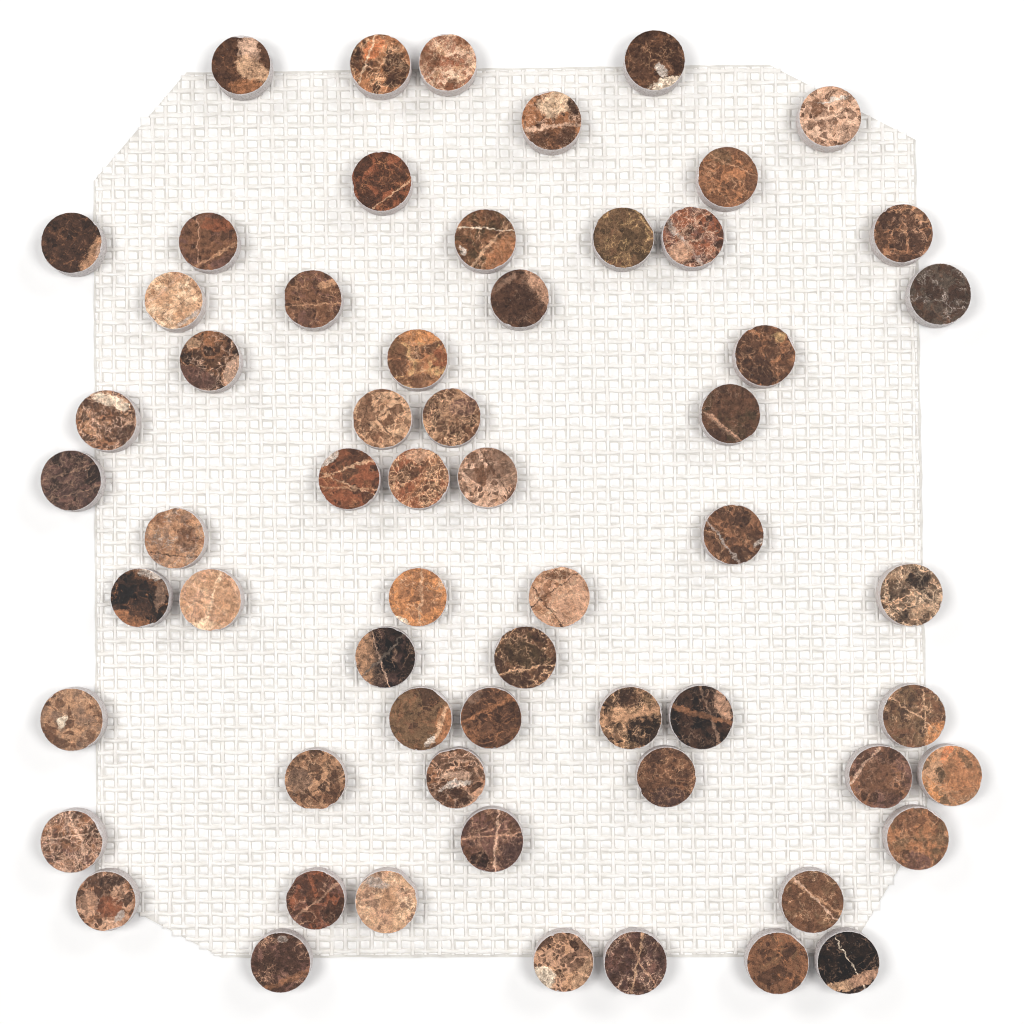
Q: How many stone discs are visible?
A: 61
